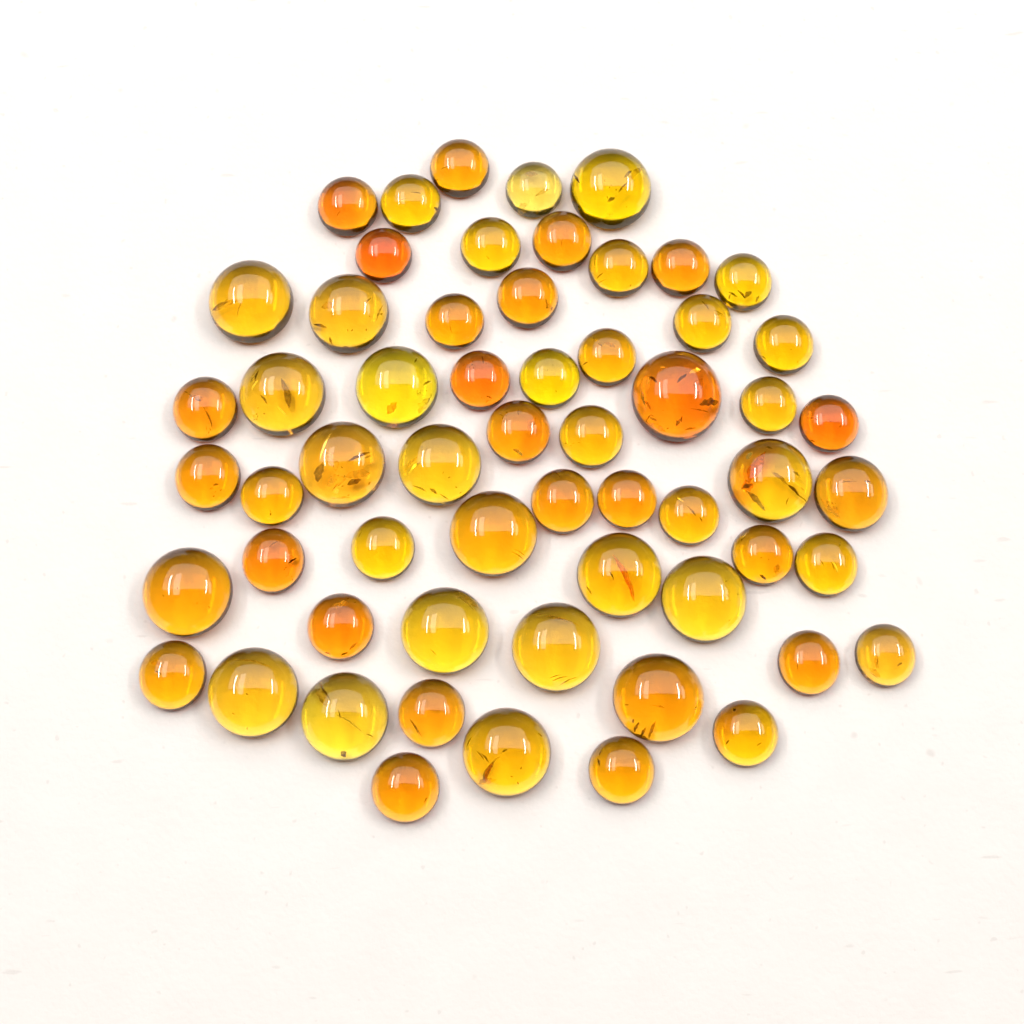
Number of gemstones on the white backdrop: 59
